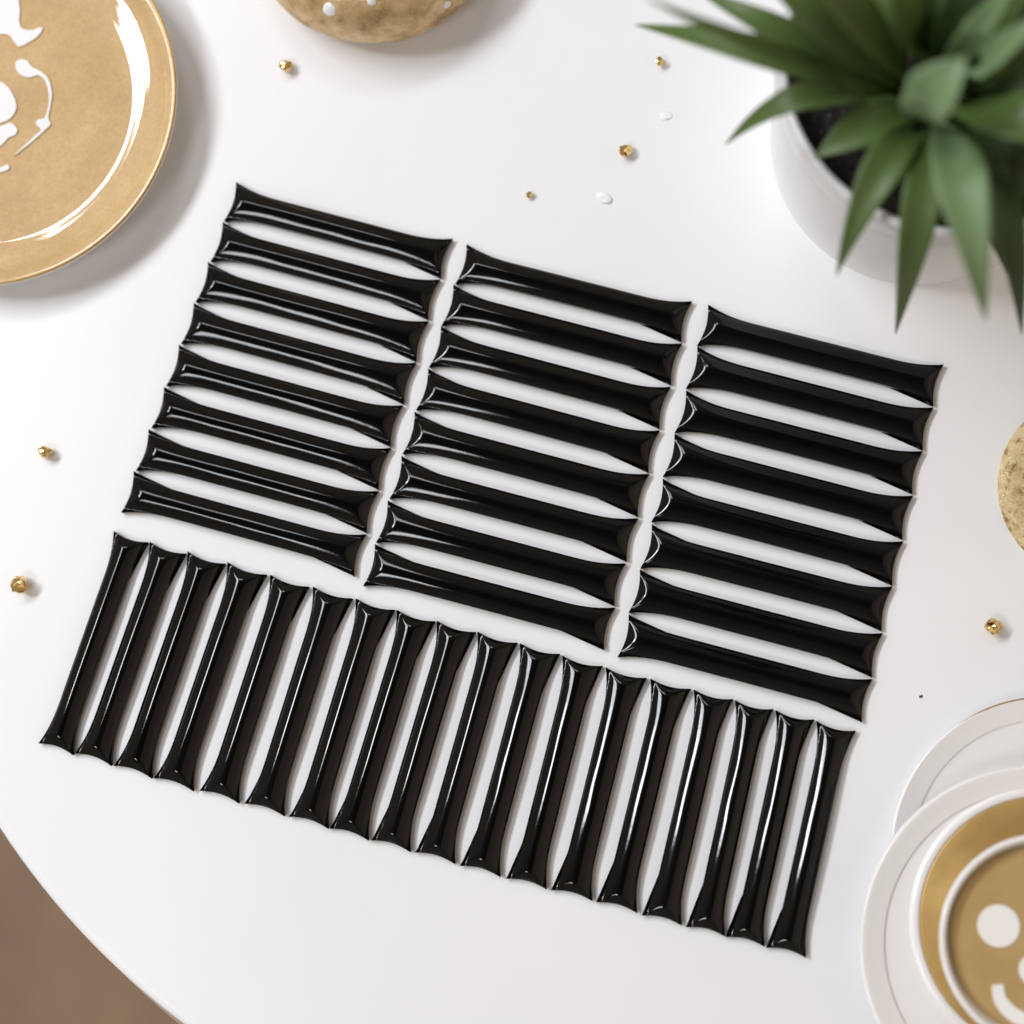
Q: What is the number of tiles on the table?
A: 42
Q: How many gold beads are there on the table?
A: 7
